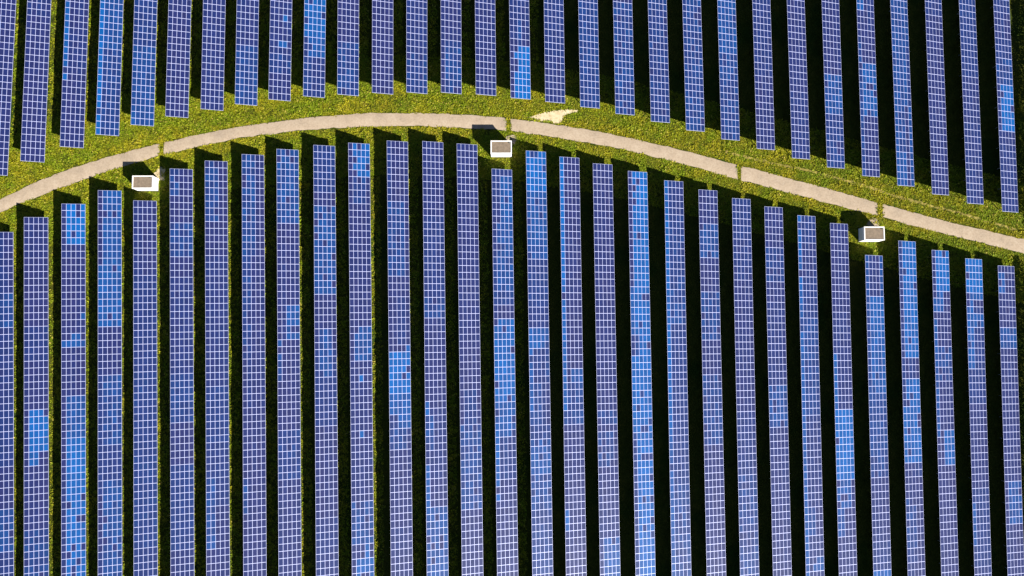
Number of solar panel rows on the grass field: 60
